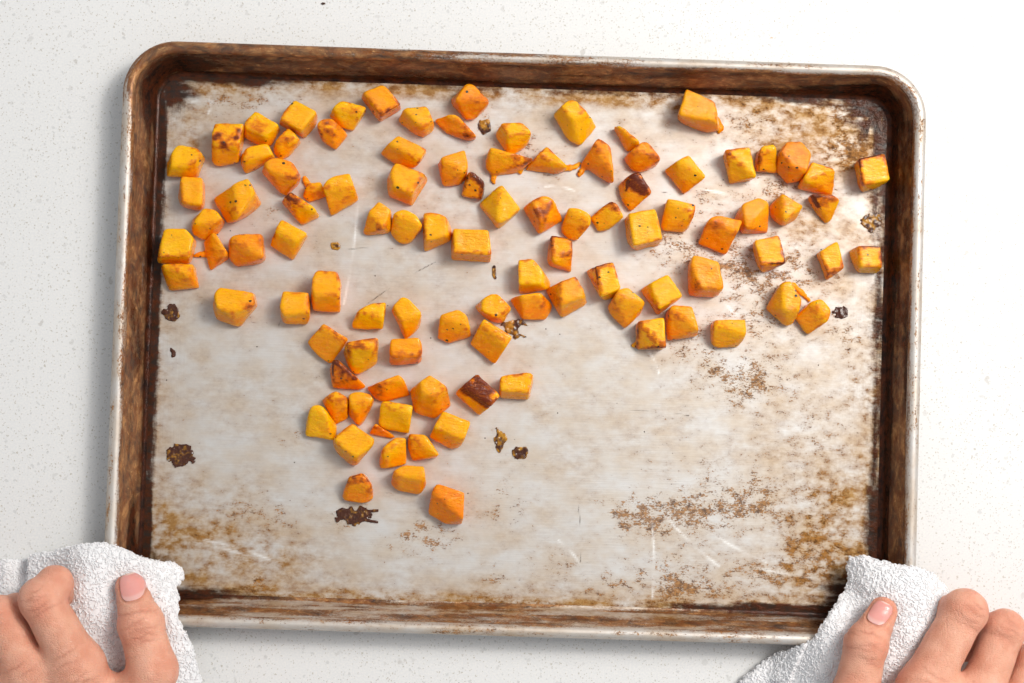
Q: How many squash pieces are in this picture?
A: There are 101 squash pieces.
